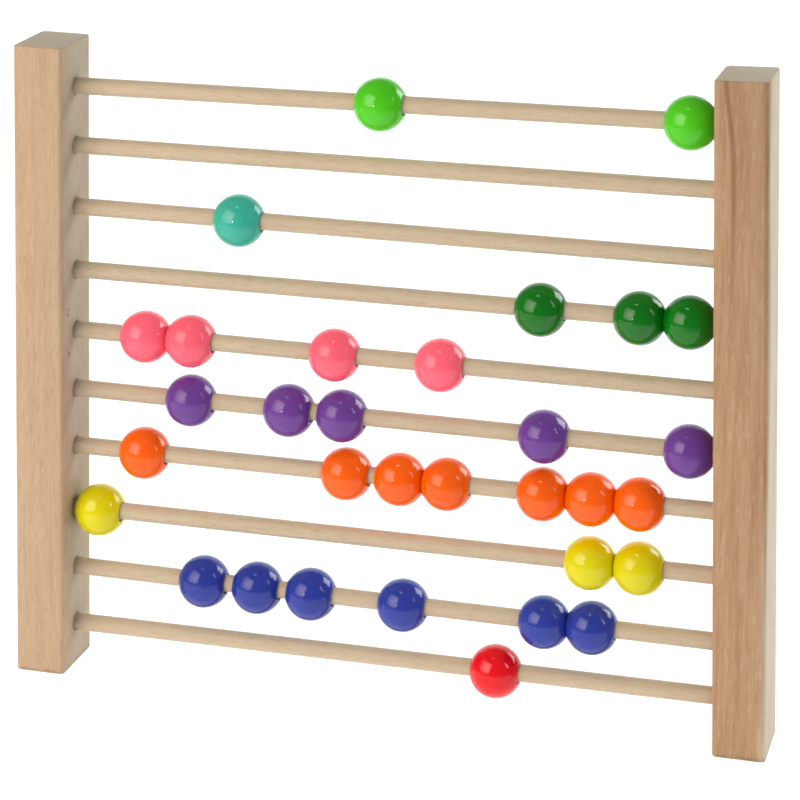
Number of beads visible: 32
